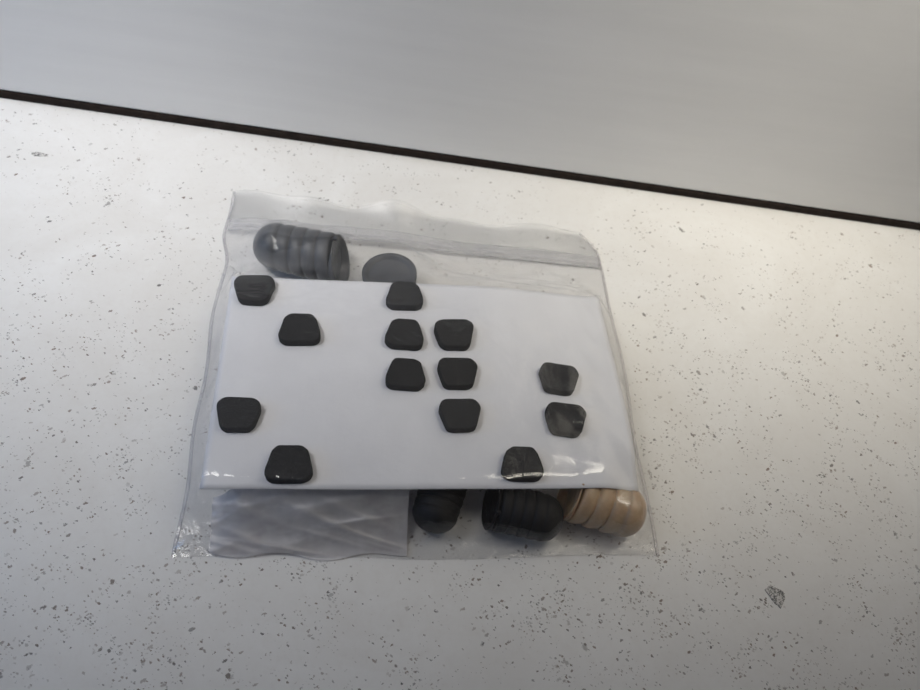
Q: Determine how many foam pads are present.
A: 13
